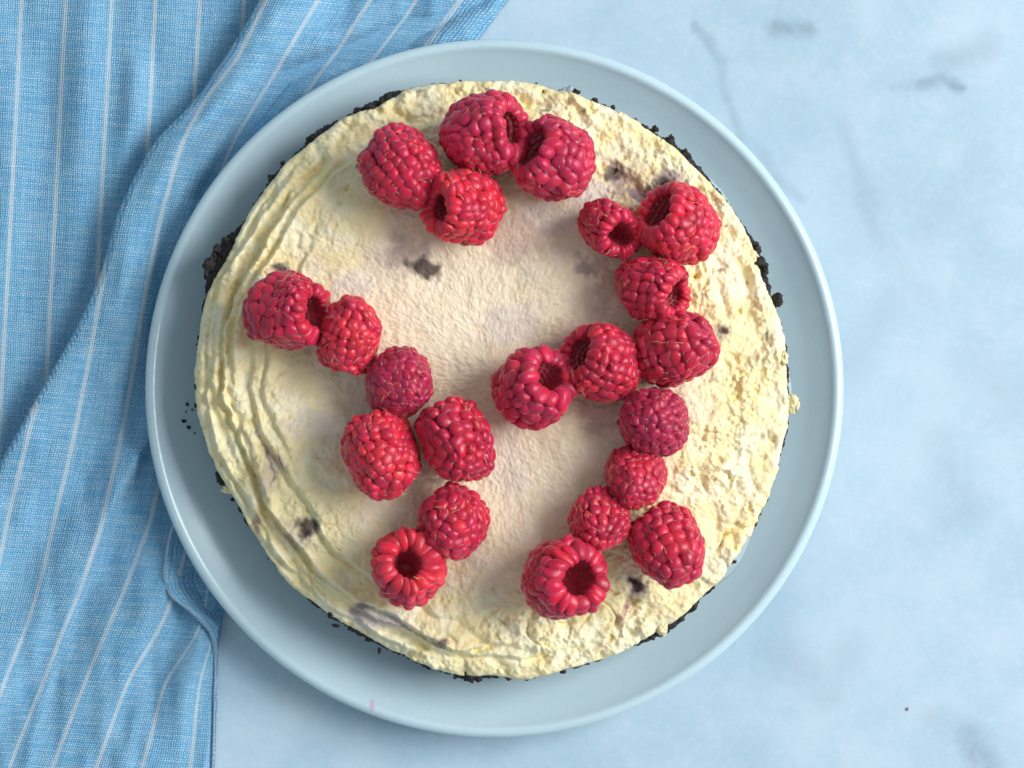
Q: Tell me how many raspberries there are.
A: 22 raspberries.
